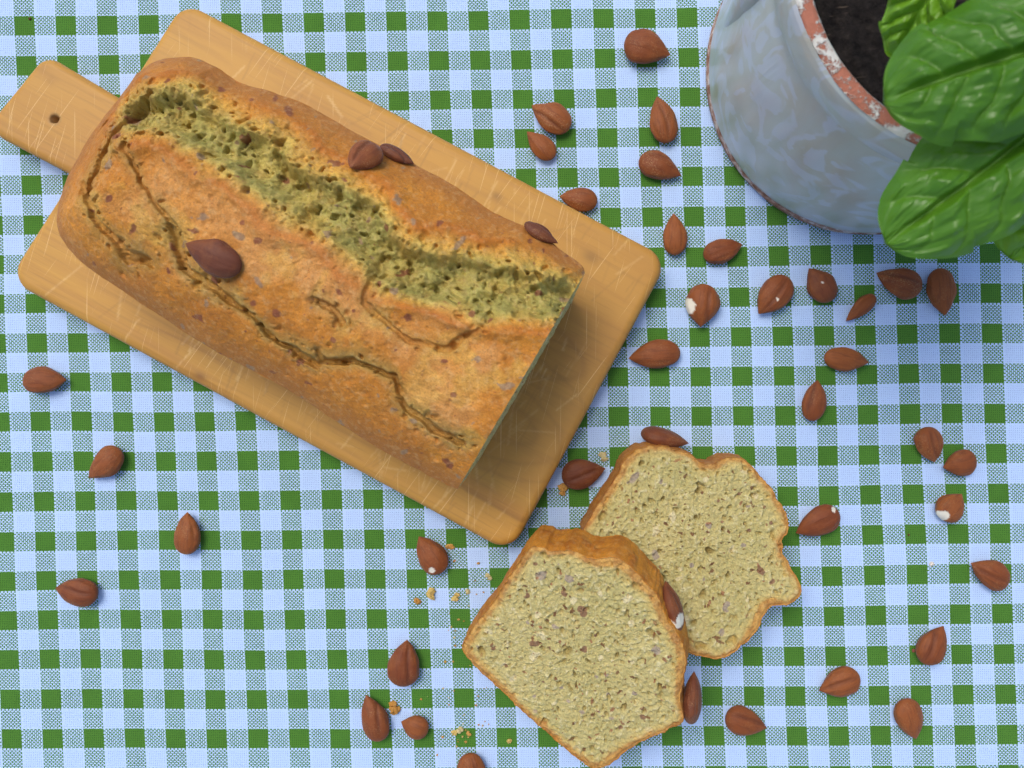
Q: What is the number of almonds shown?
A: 43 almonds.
